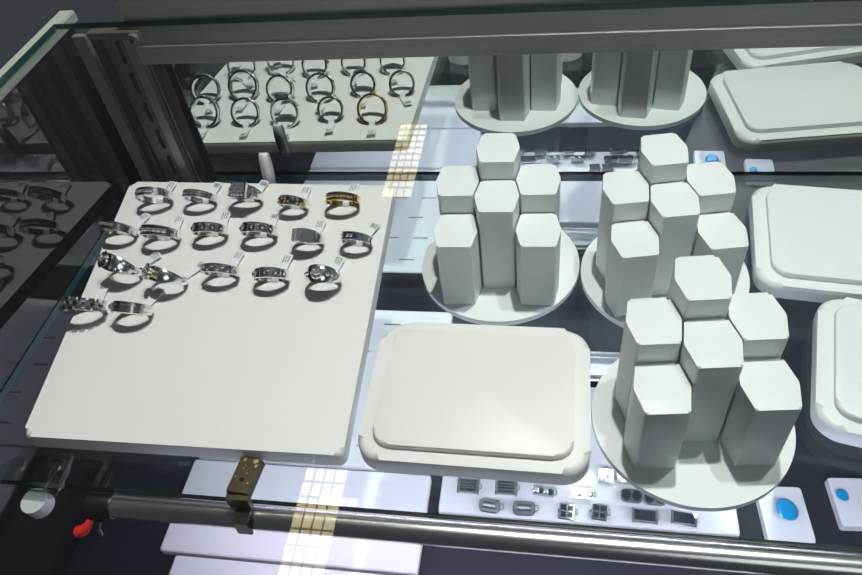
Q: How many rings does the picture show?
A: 18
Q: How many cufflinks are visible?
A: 14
